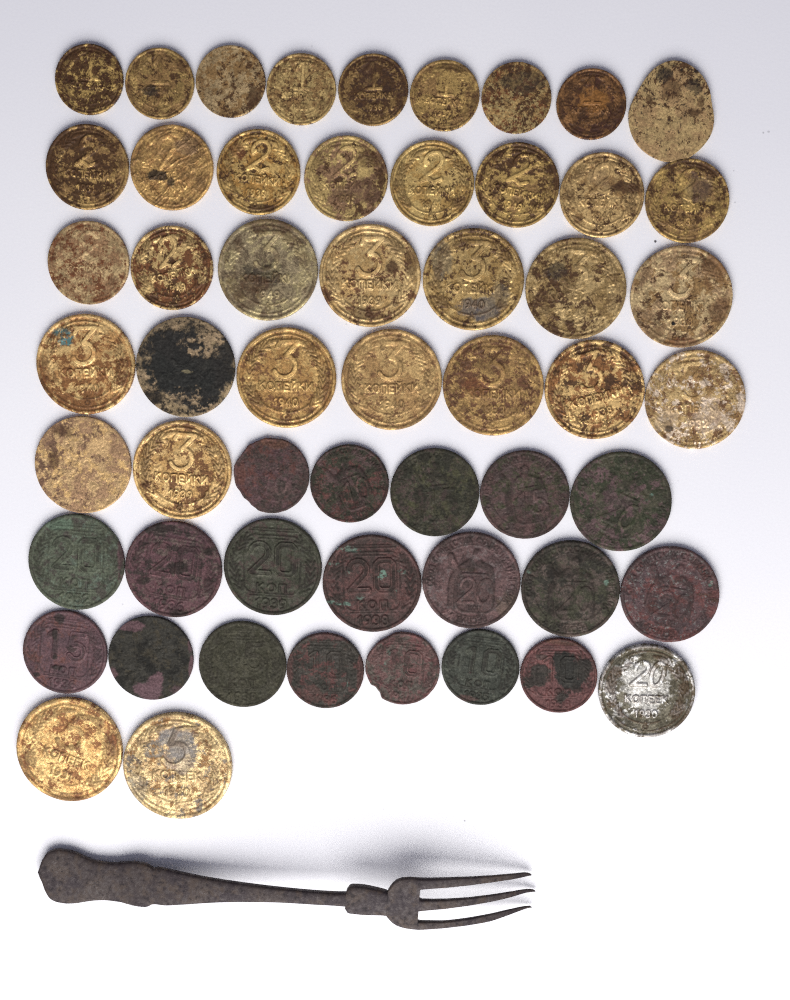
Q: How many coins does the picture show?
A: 55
